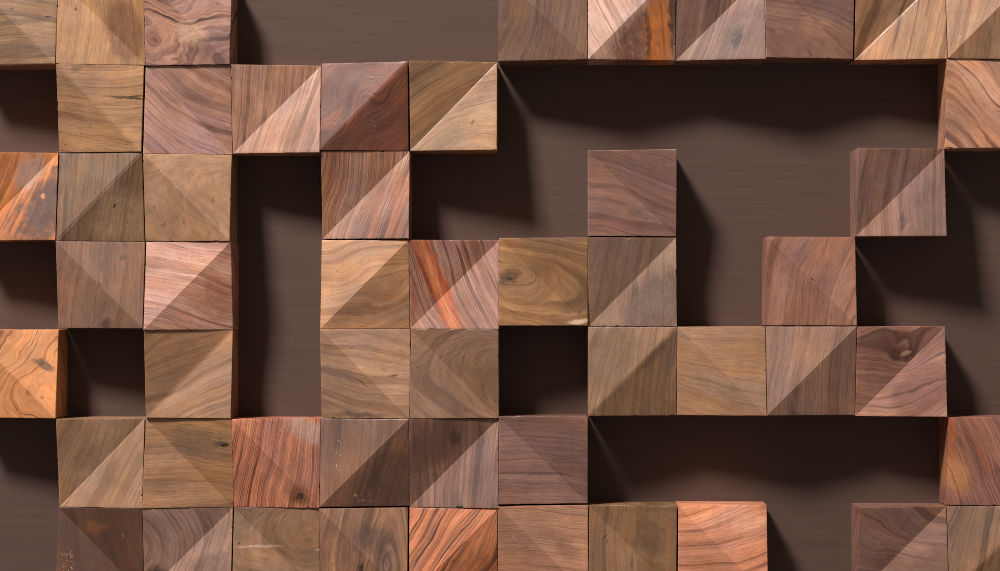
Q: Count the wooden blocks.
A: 53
